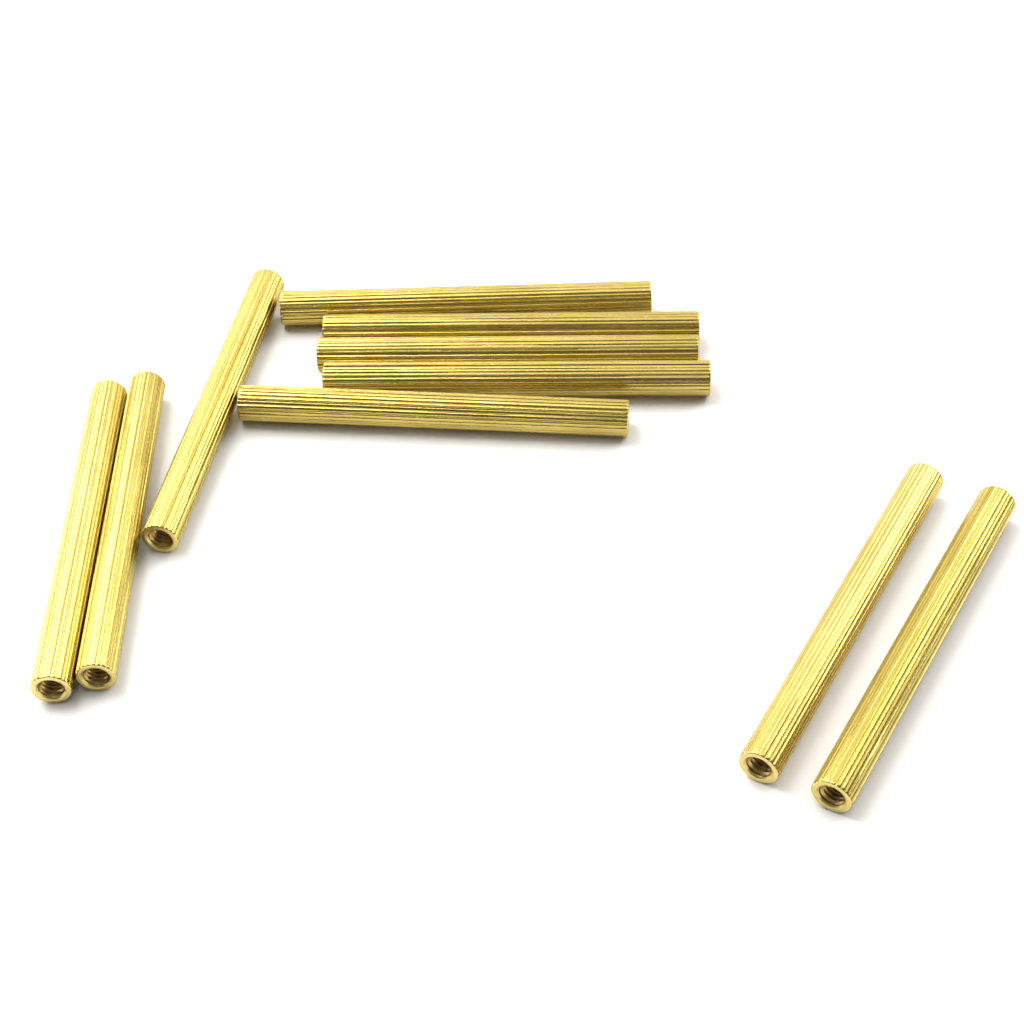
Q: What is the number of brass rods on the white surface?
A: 10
